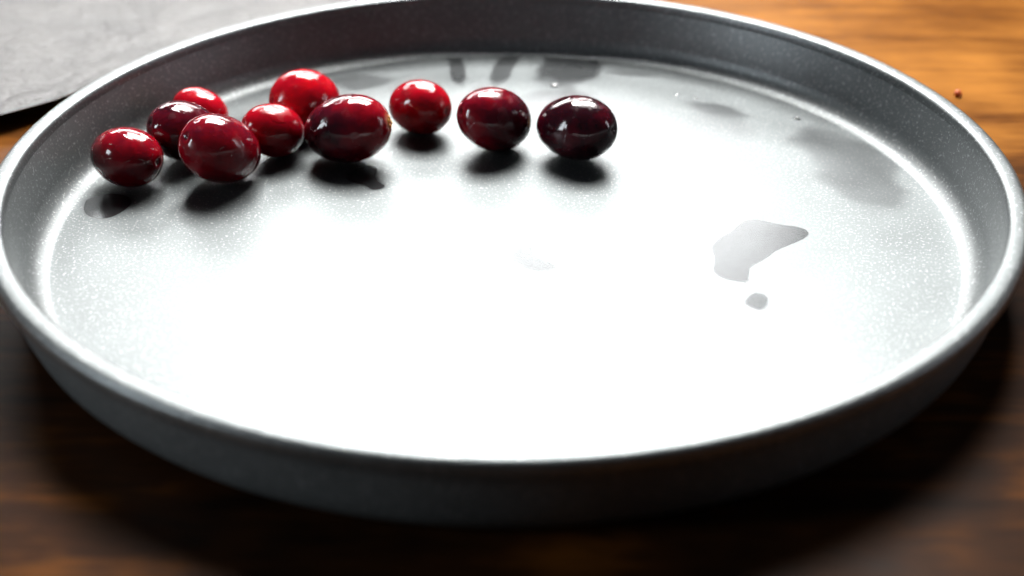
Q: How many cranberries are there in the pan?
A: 10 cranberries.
